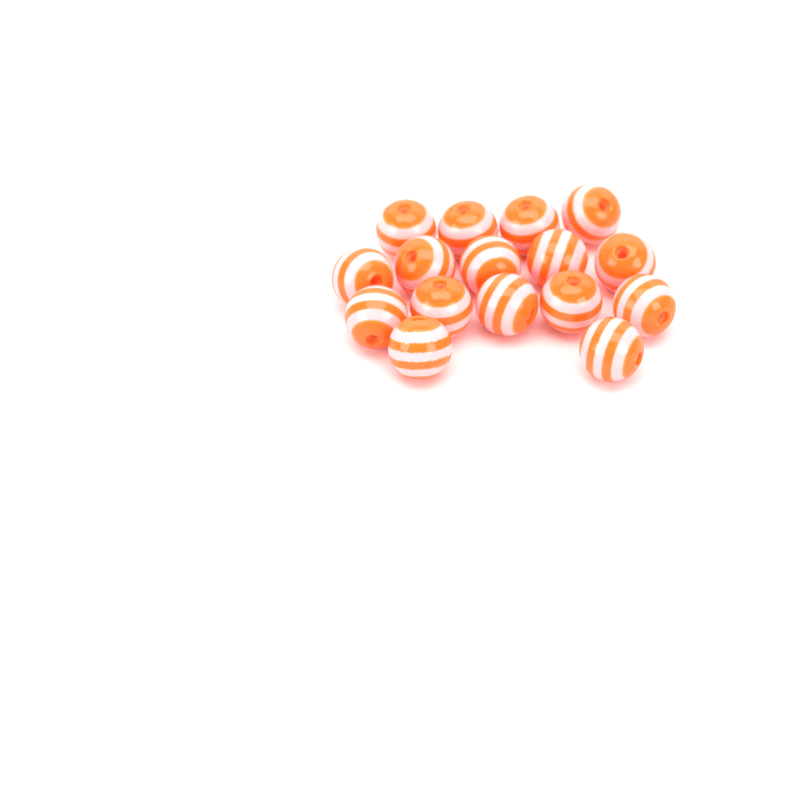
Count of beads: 16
